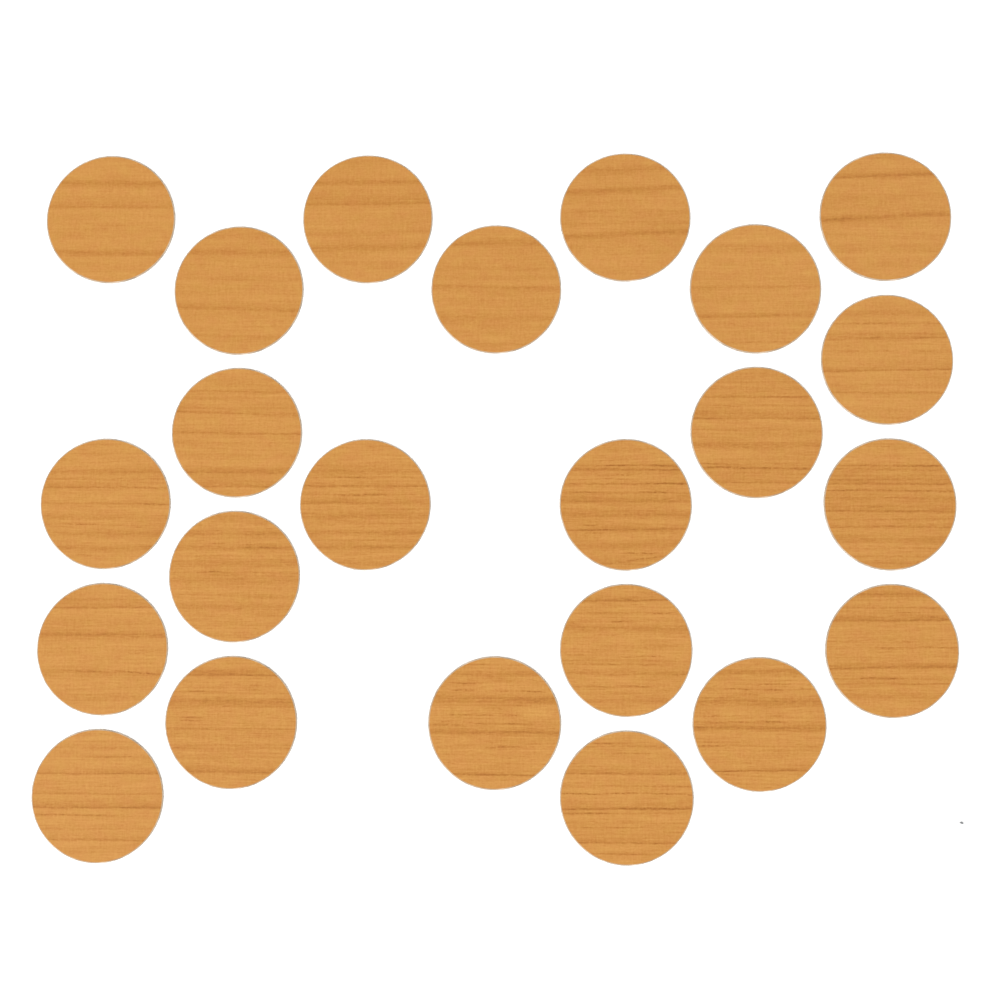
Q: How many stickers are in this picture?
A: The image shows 23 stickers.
